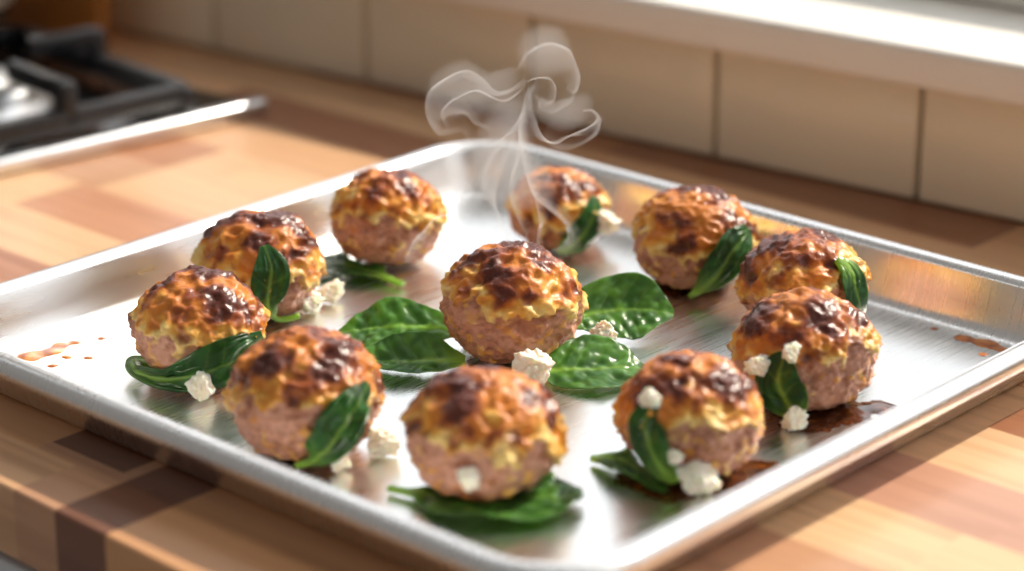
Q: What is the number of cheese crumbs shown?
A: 15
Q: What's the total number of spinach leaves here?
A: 15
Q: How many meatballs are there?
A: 11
